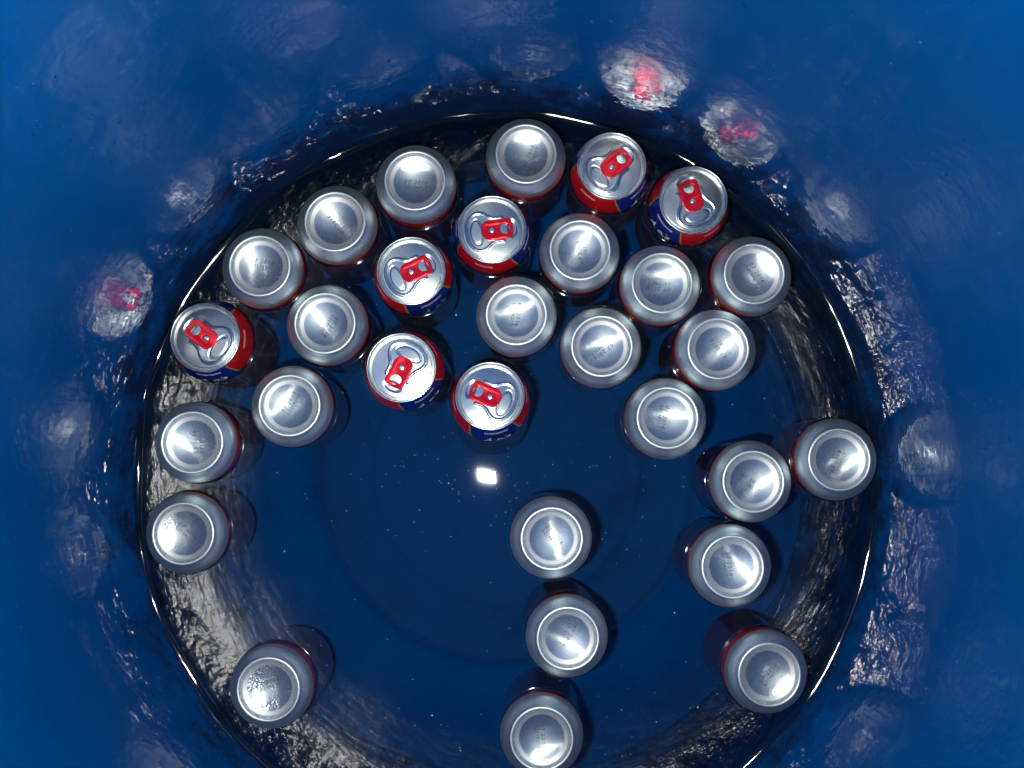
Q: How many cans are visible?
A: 30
